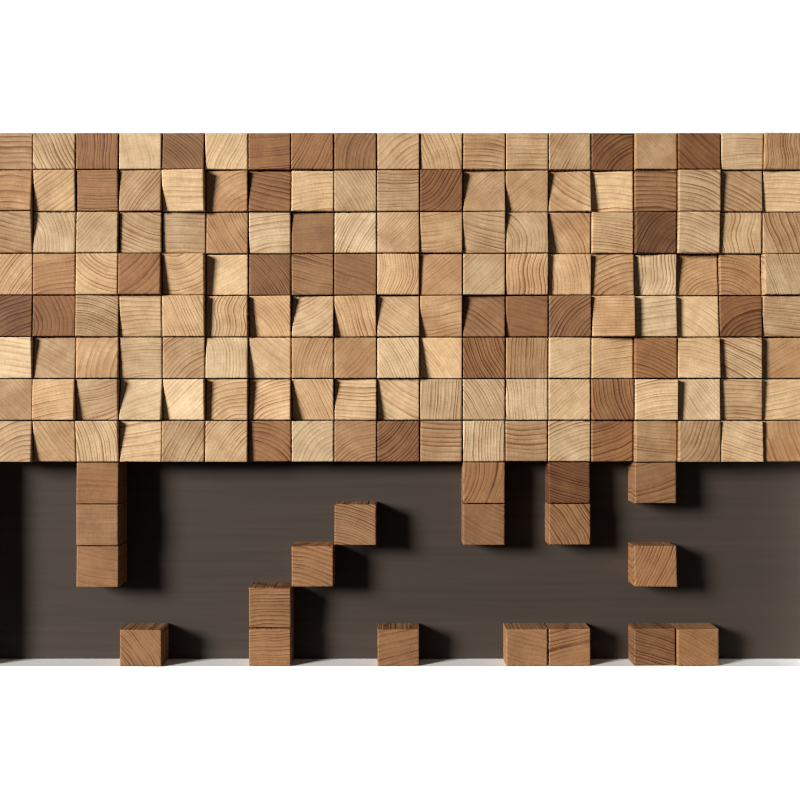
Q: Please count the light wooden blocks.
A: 123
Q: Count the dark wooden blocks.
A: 48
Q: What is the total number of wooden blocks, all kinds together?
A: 171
